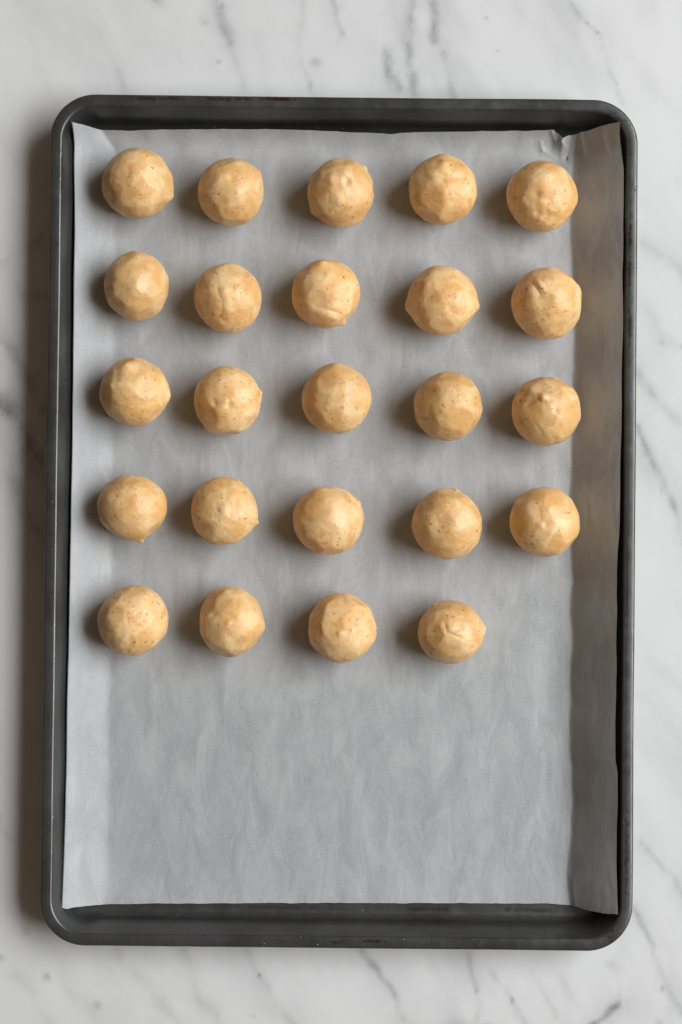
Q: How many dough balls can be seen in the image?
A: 24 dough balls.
